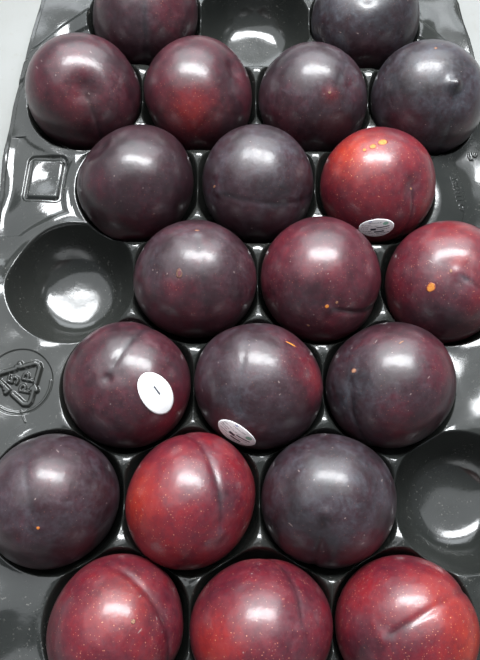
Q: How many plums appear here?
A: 21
